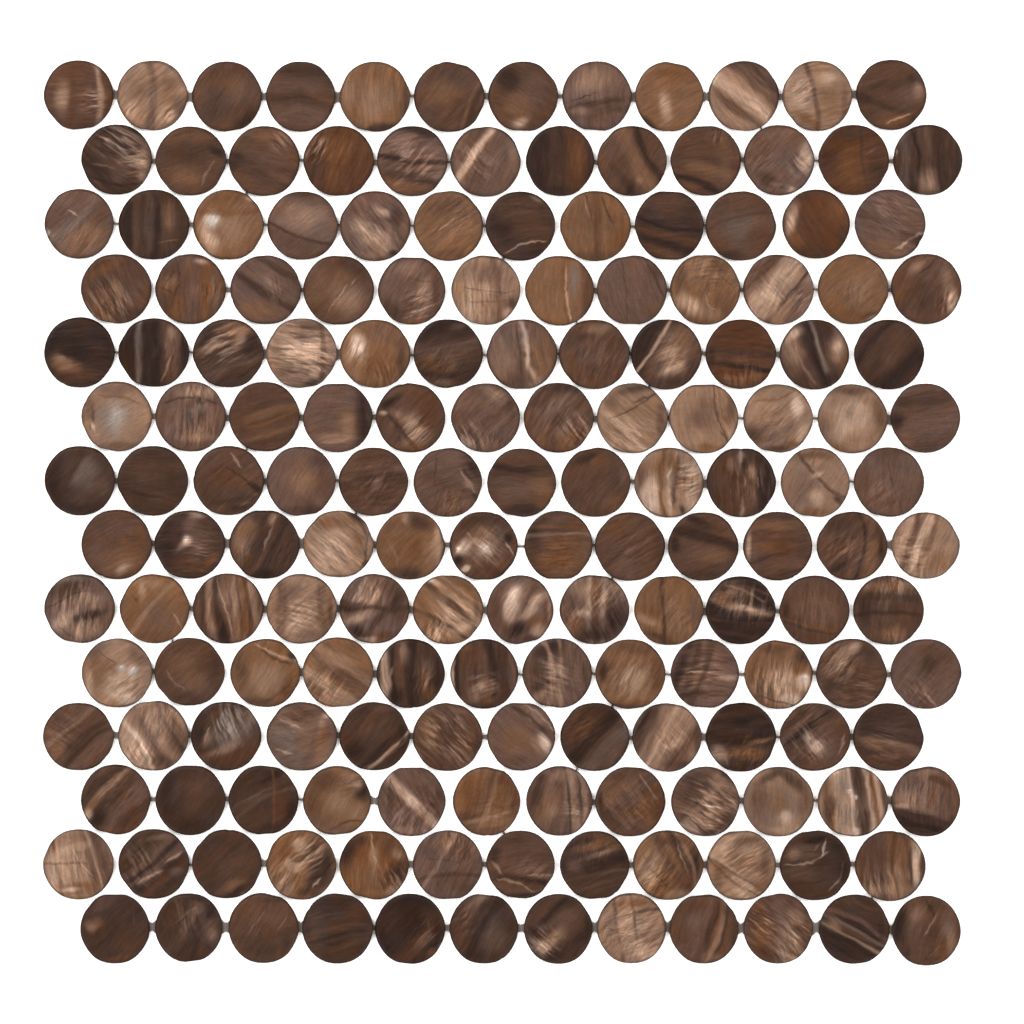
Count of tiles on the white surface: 168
